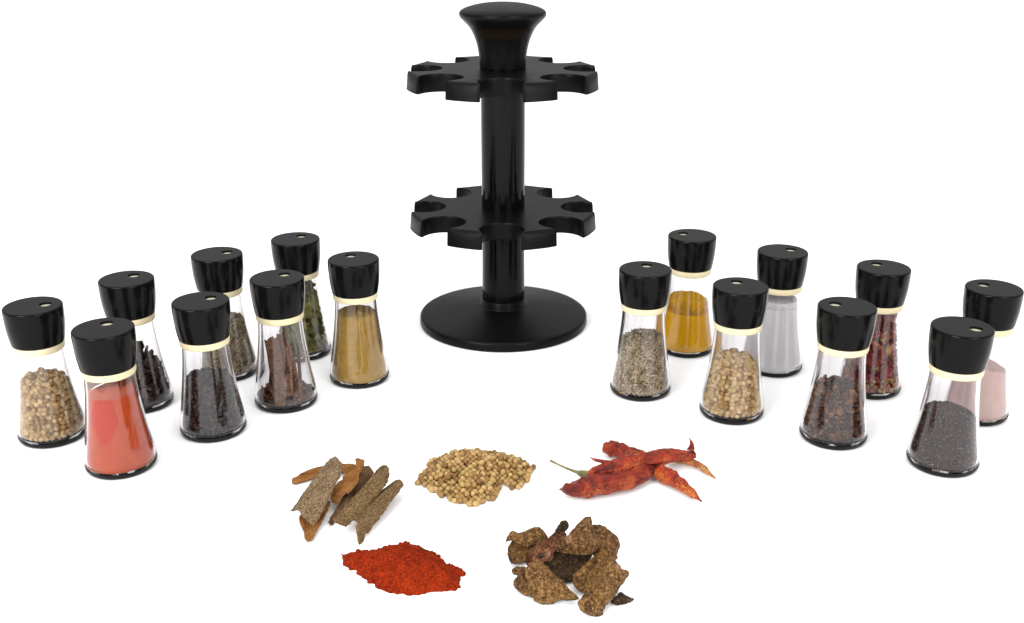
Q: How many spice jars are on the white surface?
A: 16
